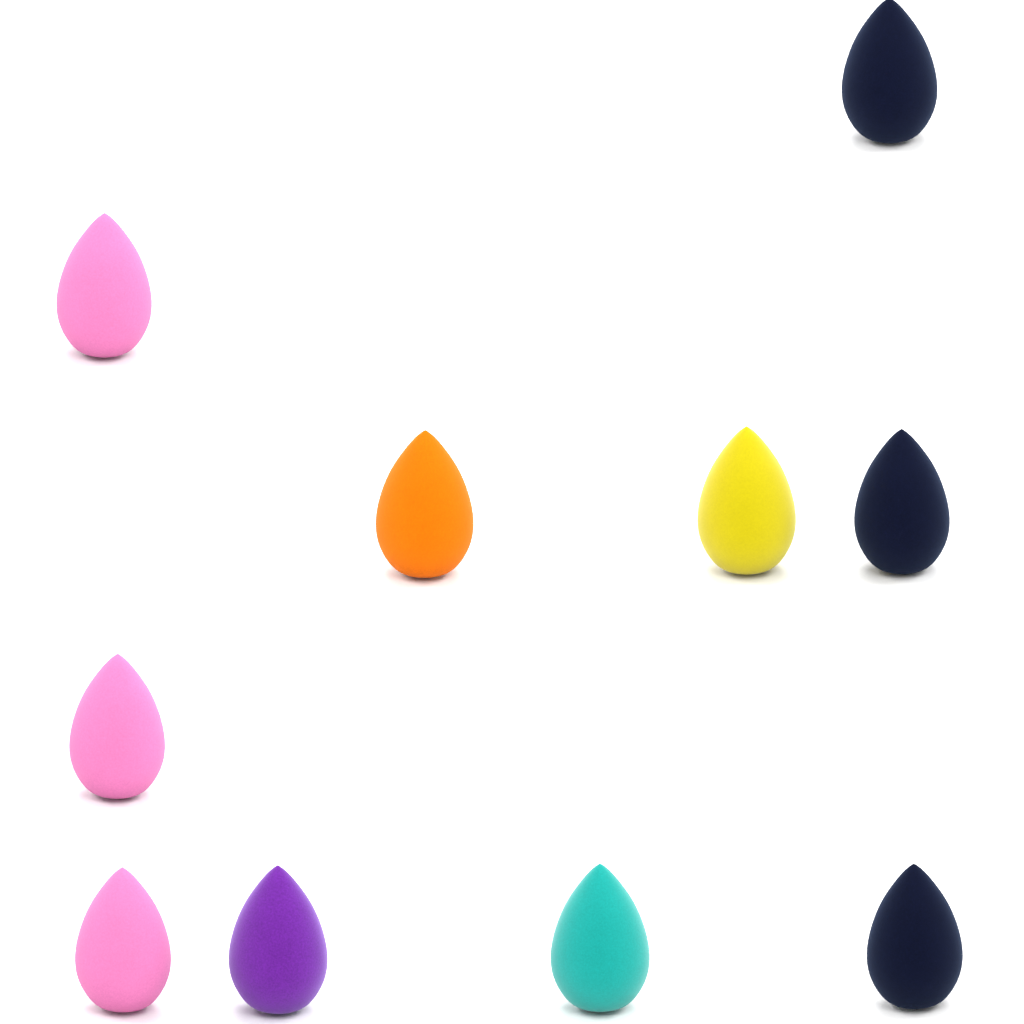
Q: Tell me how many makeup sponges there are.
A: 10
